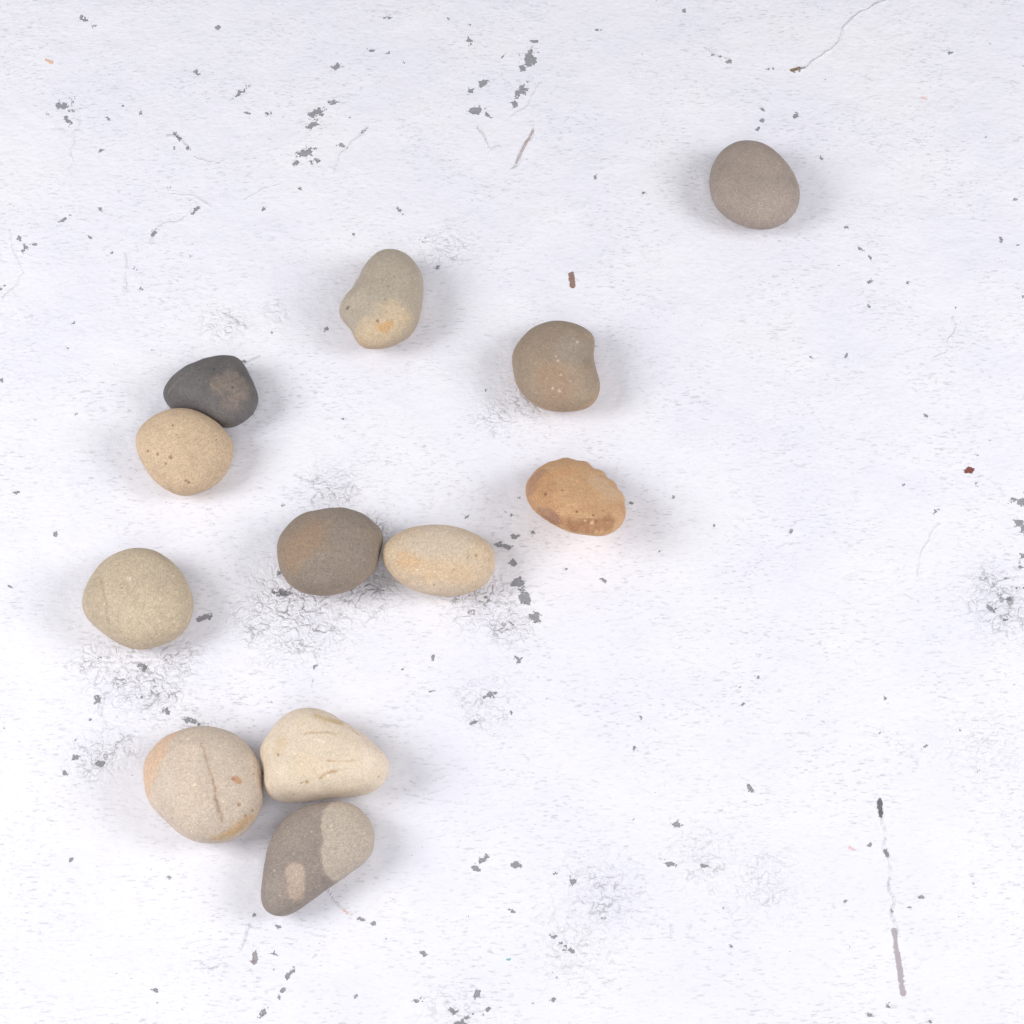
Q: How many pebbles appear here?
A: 12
